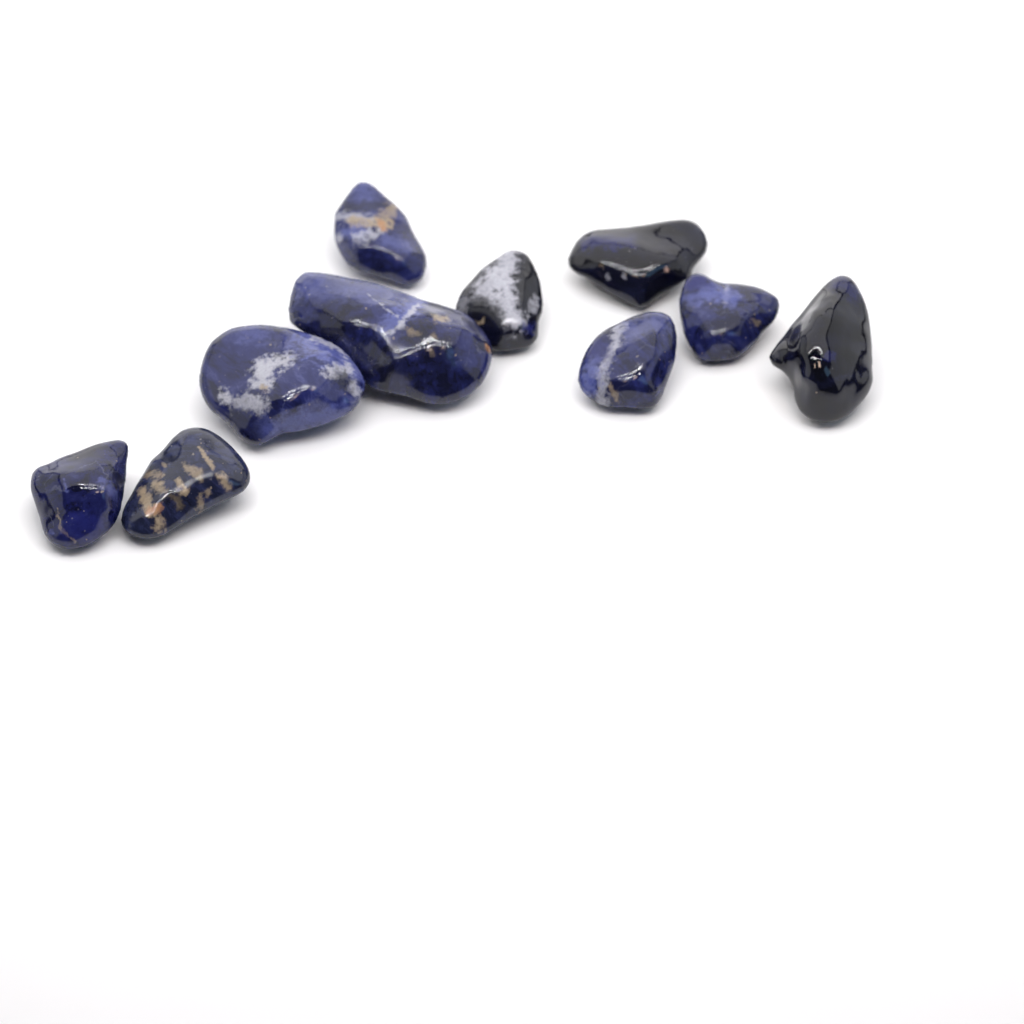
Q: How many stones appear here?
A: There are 10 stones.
